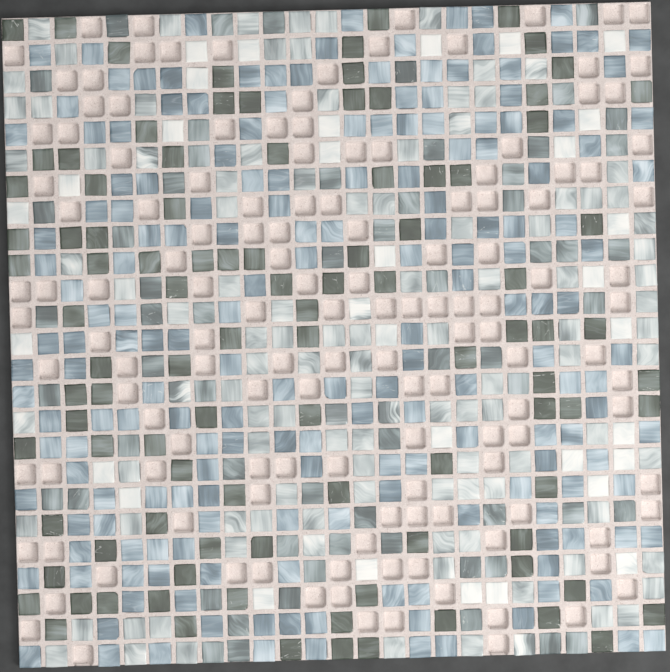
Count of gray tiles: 61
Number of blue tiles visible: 184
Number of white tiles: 143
